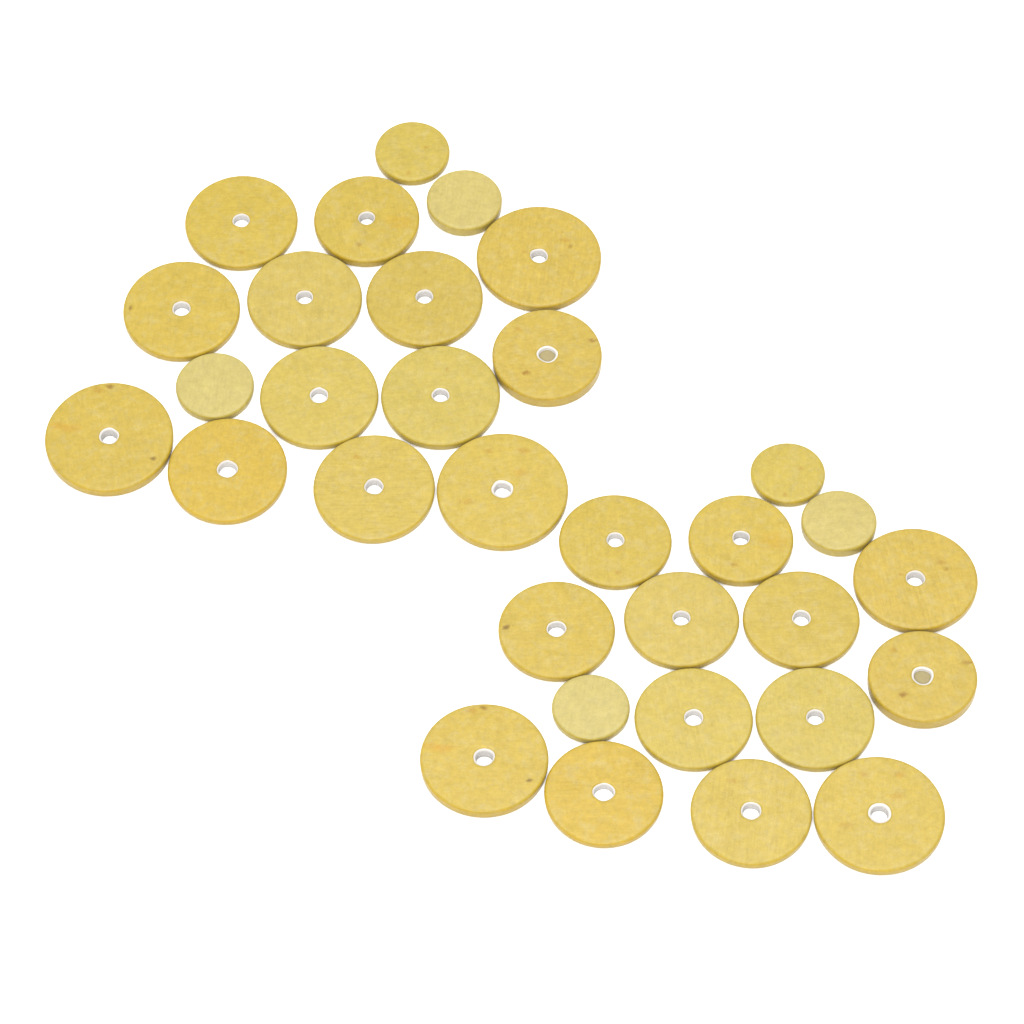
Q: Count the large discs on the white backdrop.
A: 26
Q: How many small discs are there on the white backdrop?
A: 6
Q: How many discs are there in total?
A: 32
